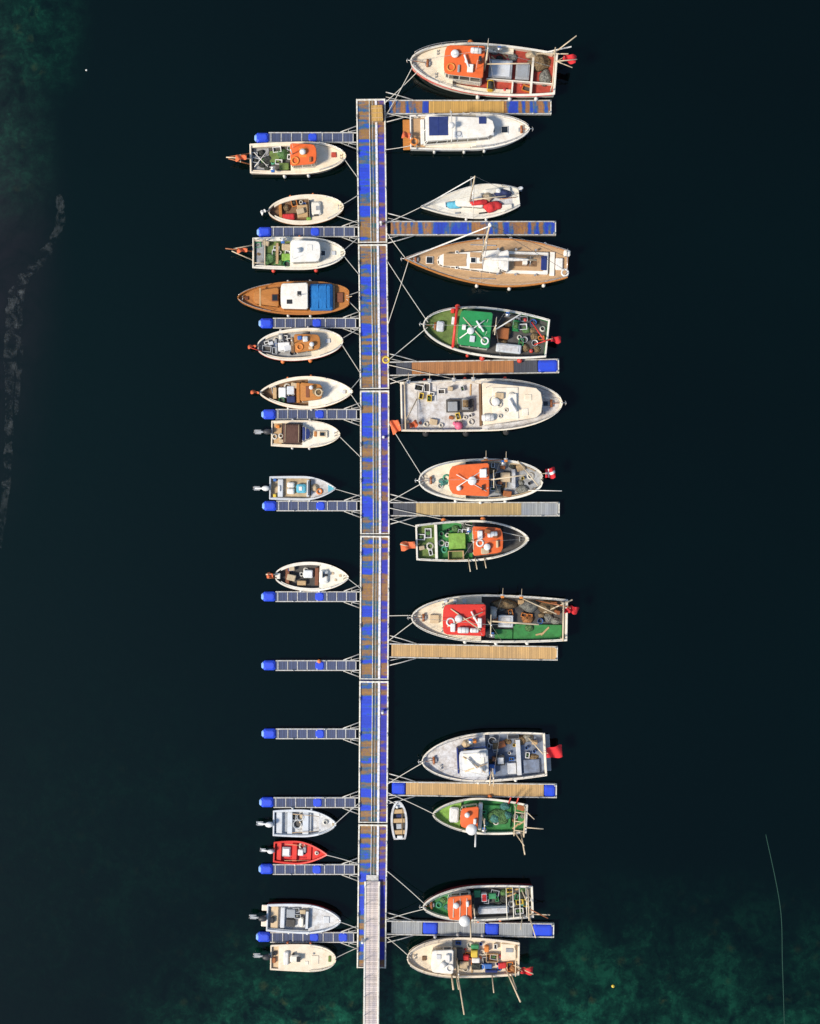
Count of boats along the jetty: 27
